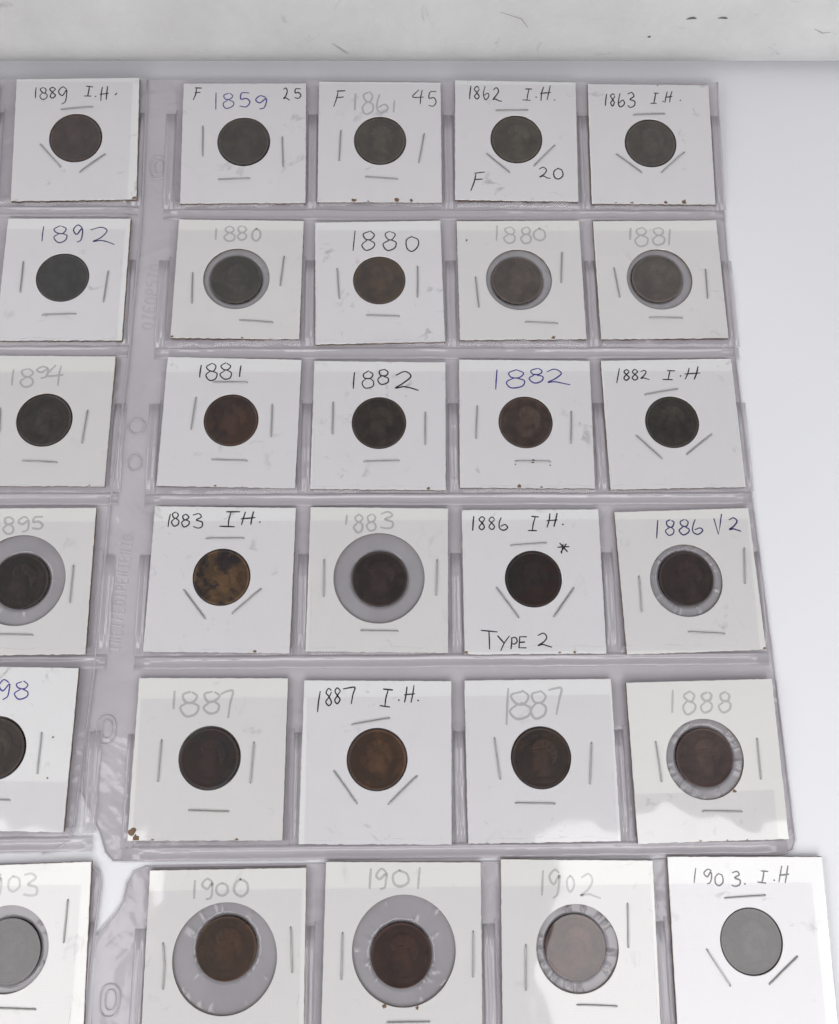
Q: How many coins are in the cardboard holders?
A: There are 30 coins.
